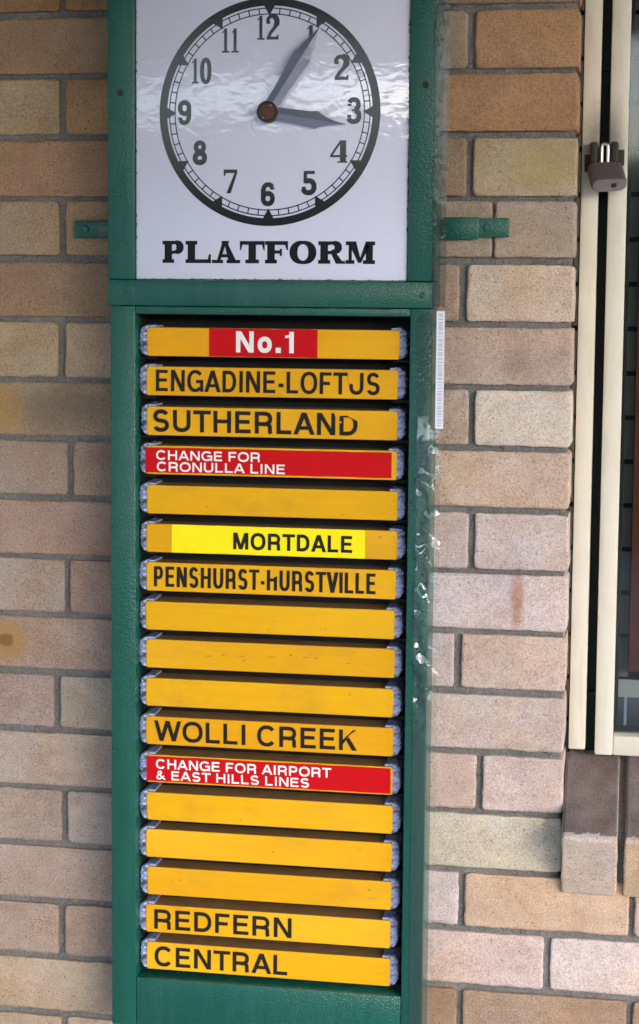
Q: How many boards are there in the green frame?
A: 17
